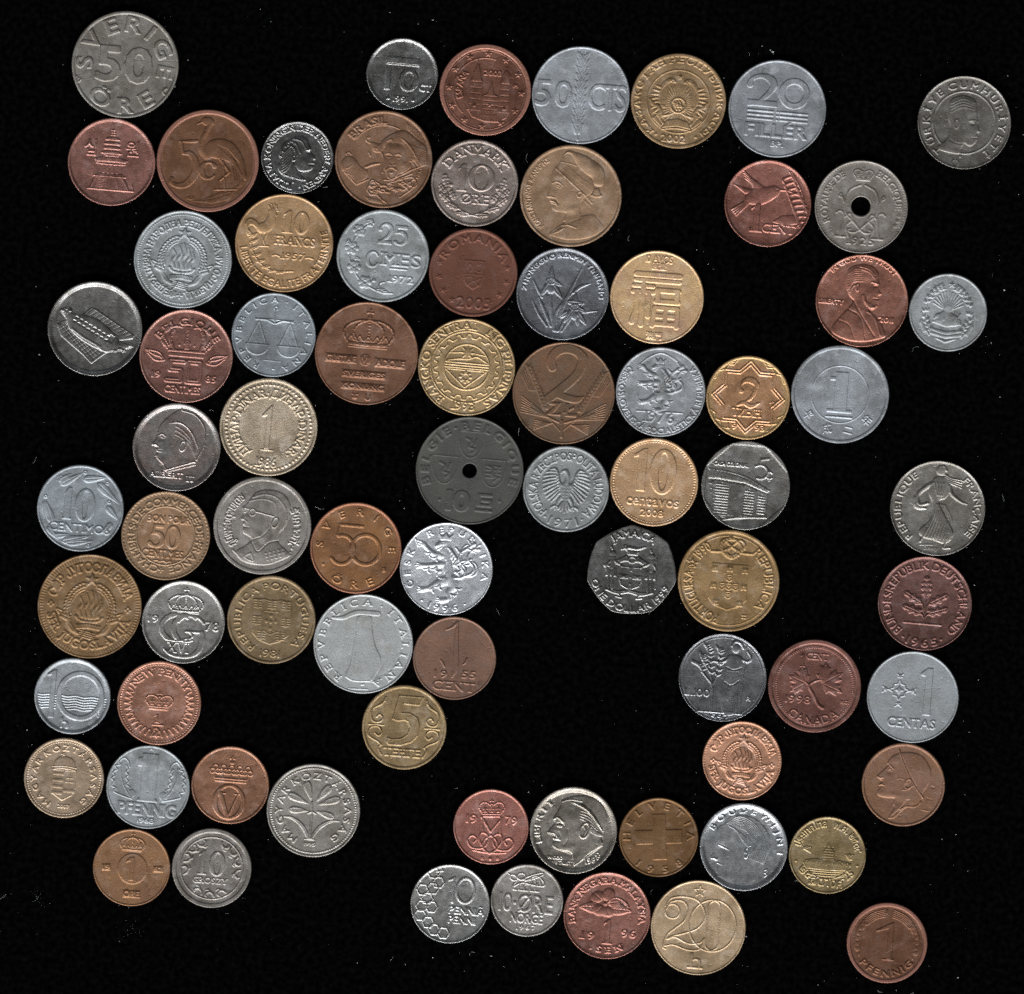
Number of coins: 76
